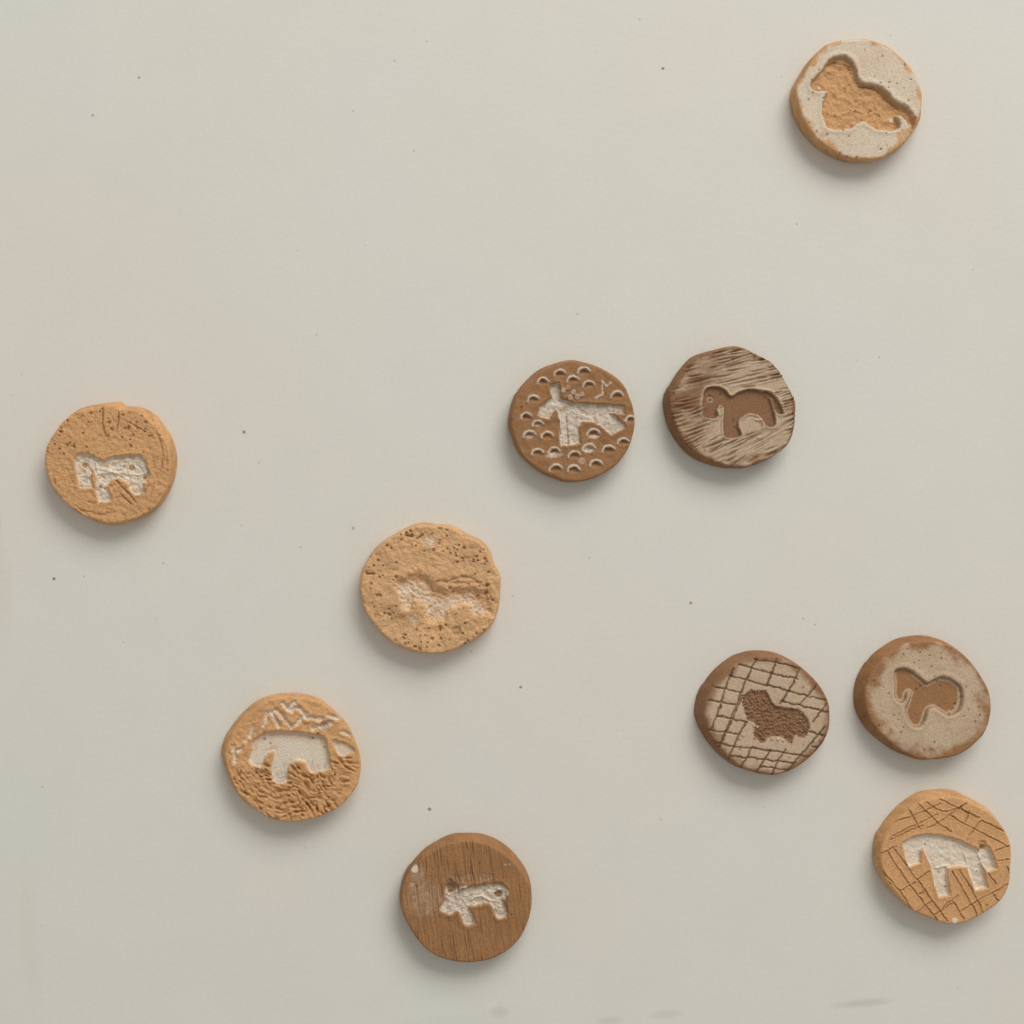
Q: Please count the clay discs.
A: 10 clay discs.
